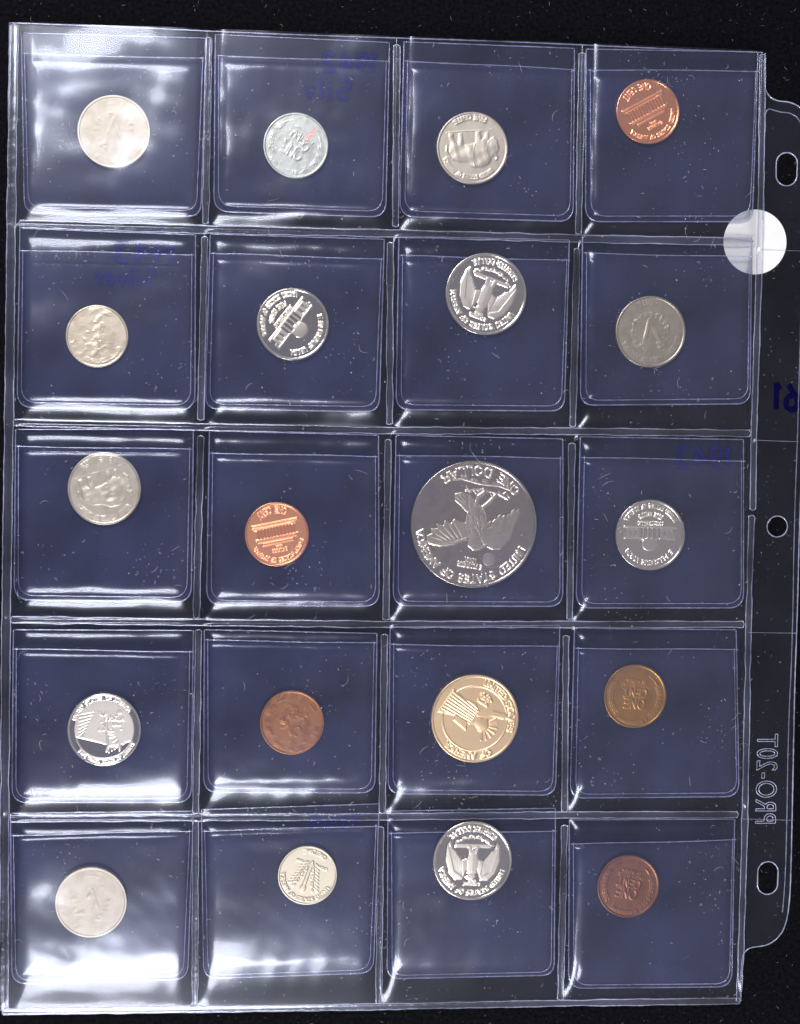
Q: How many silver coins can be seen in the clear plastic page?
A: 14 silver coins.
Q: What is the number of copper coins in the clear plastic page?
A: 5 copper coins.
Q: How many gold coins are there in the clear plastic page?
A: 1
